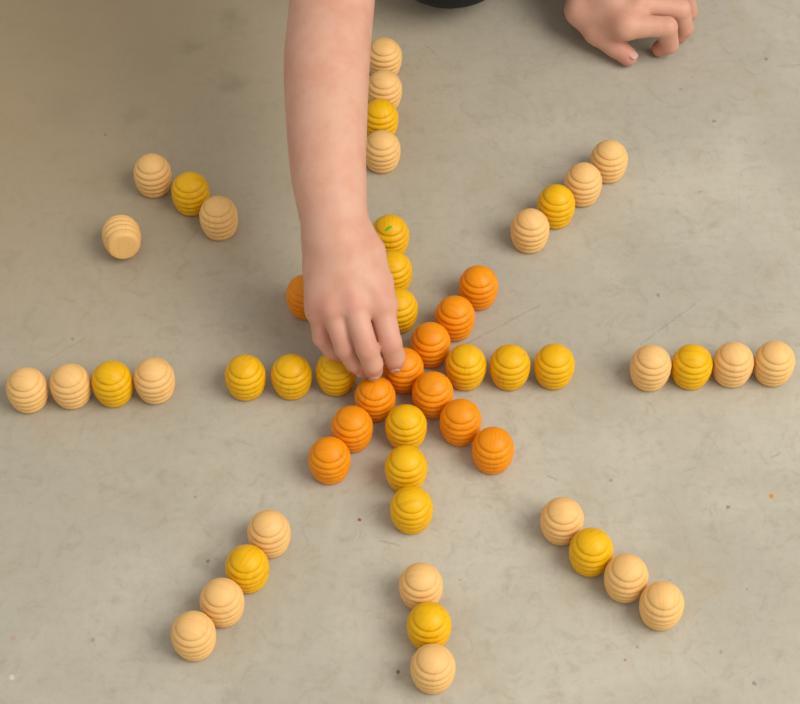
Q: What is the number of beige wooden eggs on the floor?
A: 23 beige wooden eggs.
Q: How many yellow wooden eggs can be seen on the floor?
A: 20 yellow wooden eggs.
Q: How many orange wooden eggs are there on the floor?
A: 11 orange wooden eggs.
